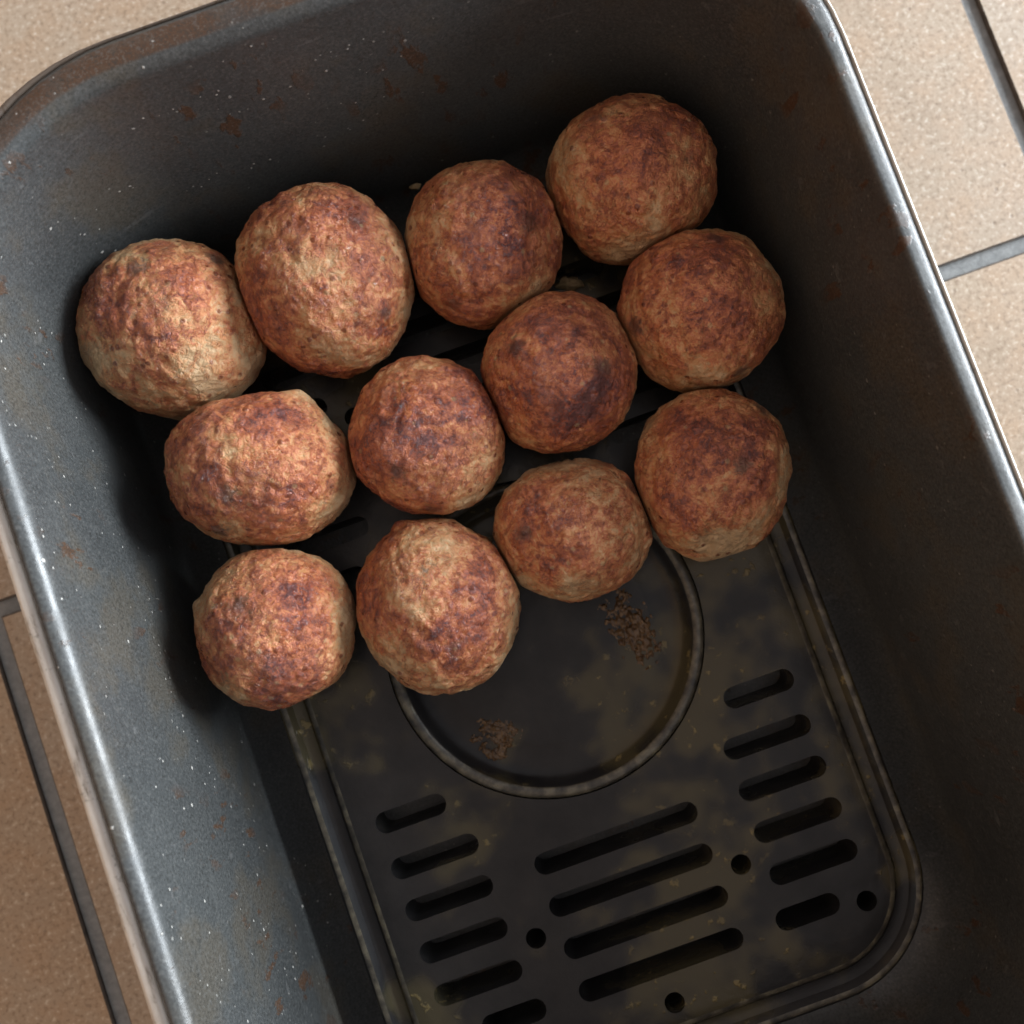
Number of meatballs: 12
